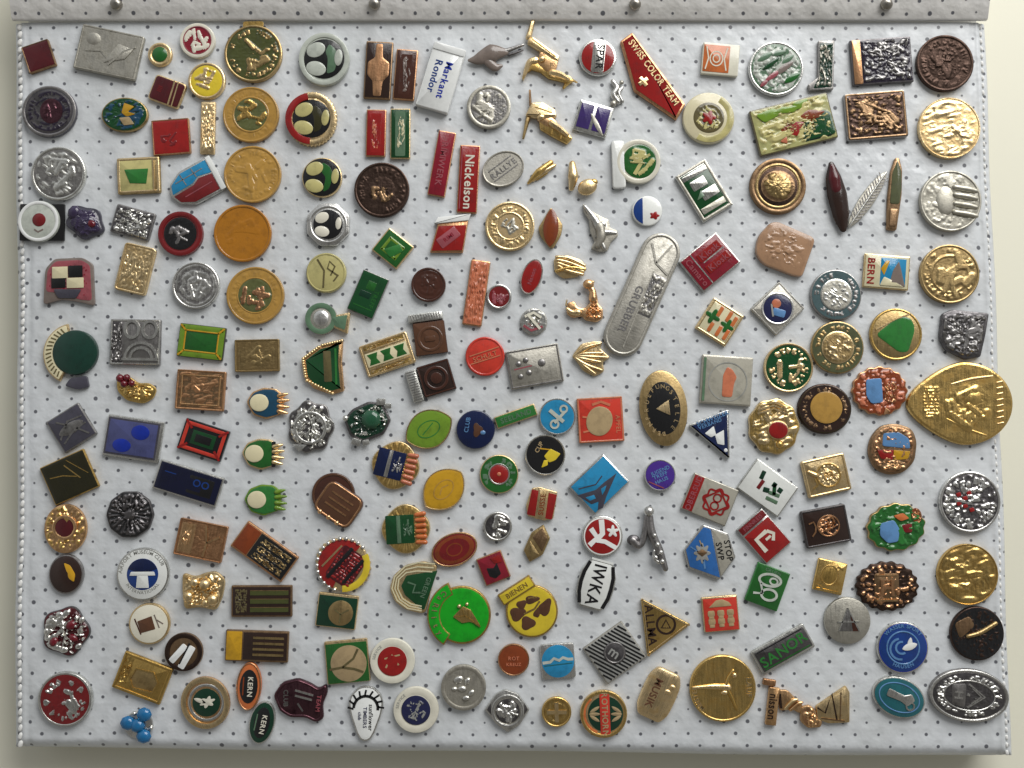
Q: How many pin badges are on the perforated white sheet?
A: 200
